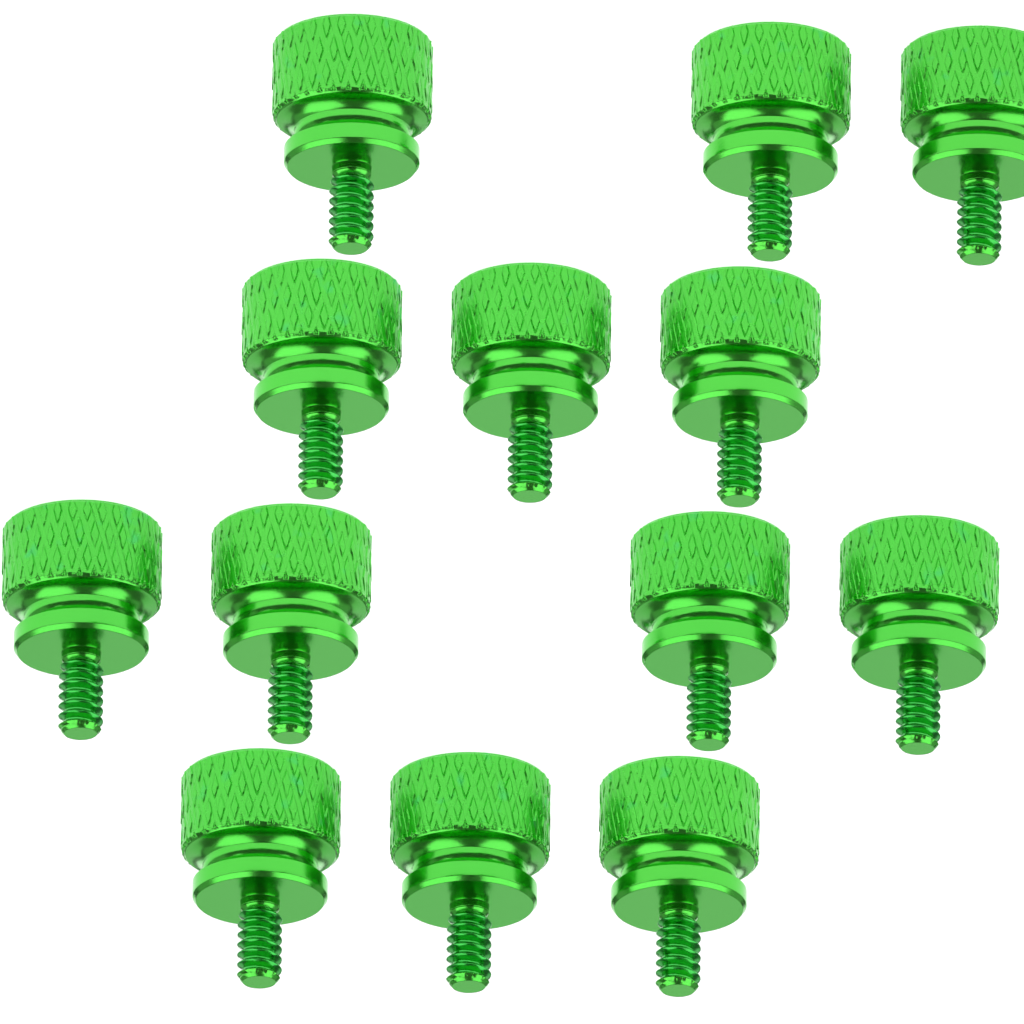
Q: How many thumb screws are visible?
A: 13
